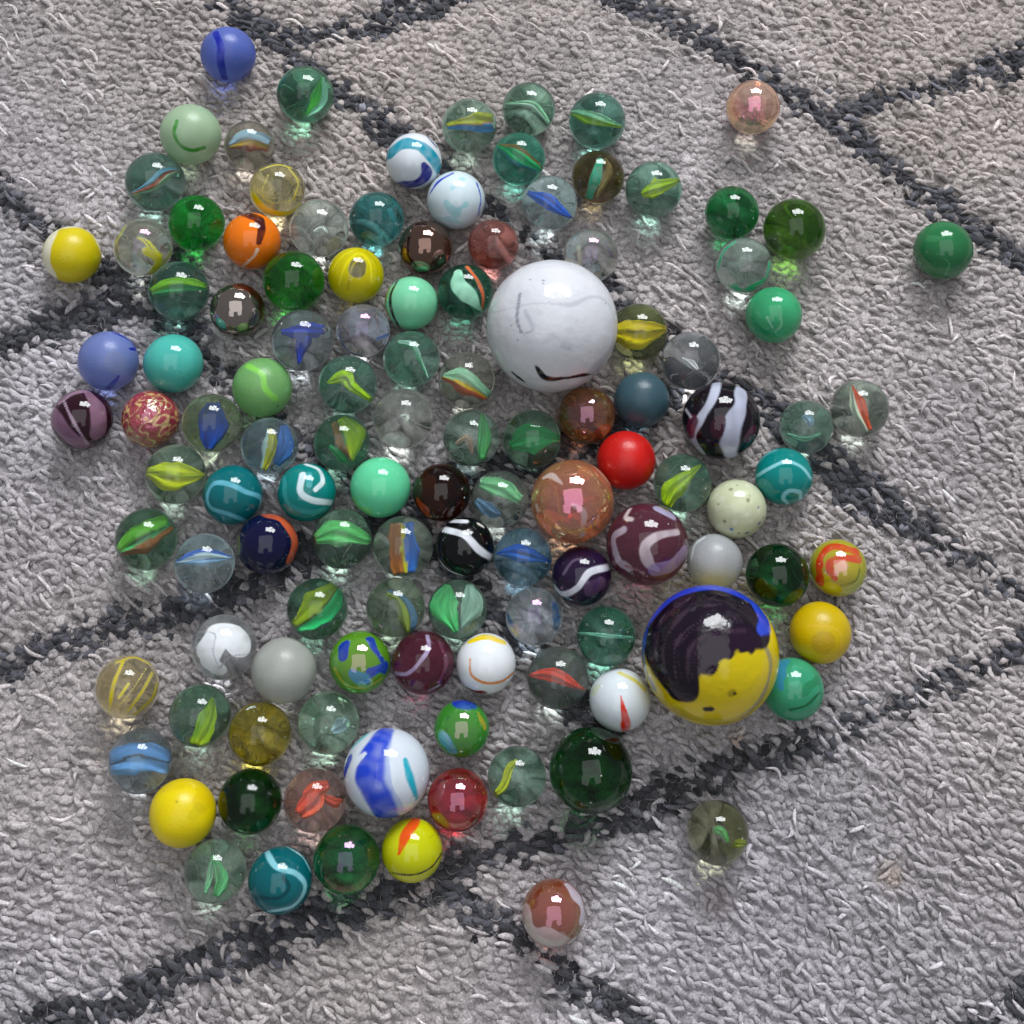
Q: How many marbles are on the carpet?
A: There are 117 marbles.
